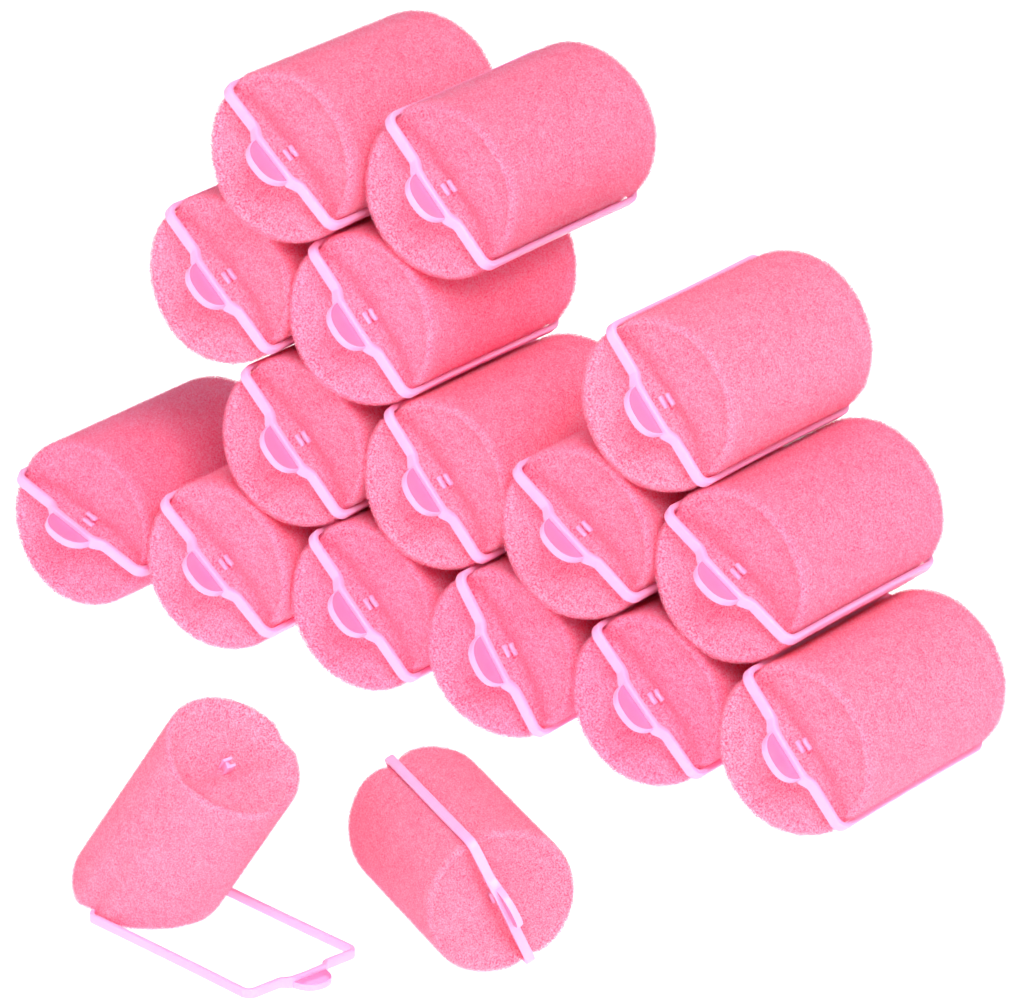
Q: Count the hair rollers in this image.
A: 17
